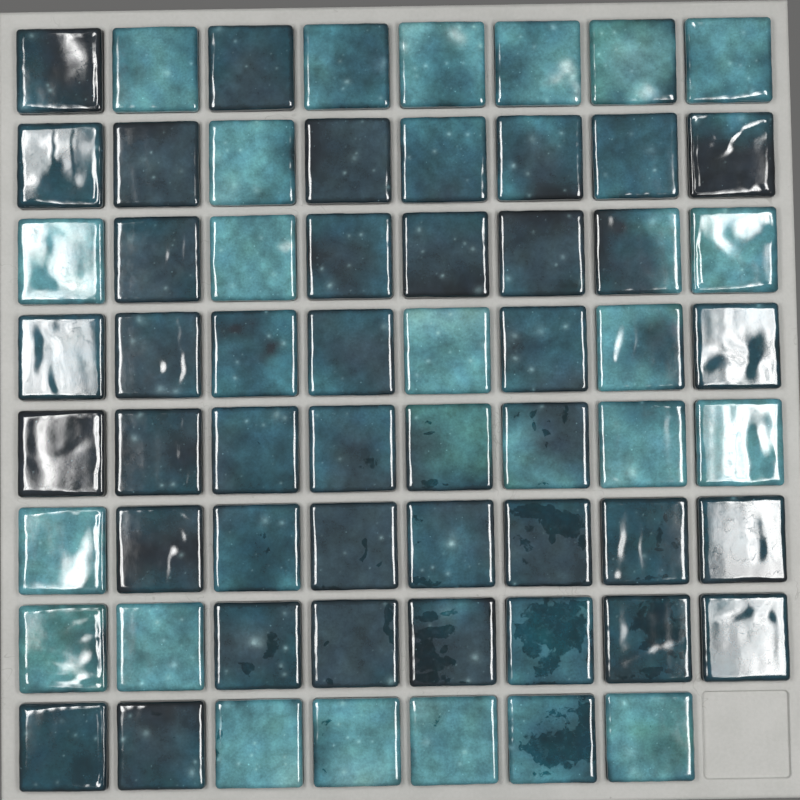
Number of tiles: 63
